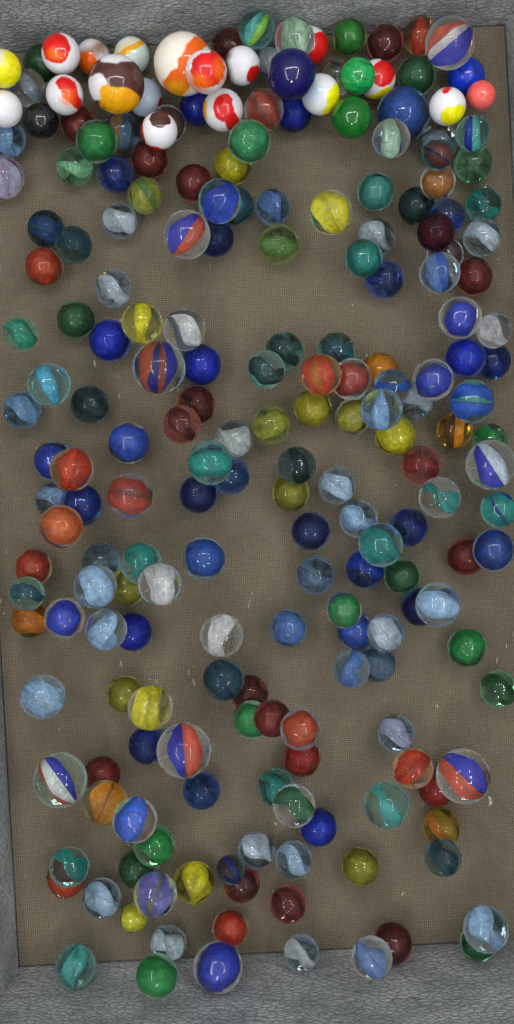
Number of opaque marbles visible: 23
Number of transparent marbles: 192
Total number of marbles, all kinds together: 215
